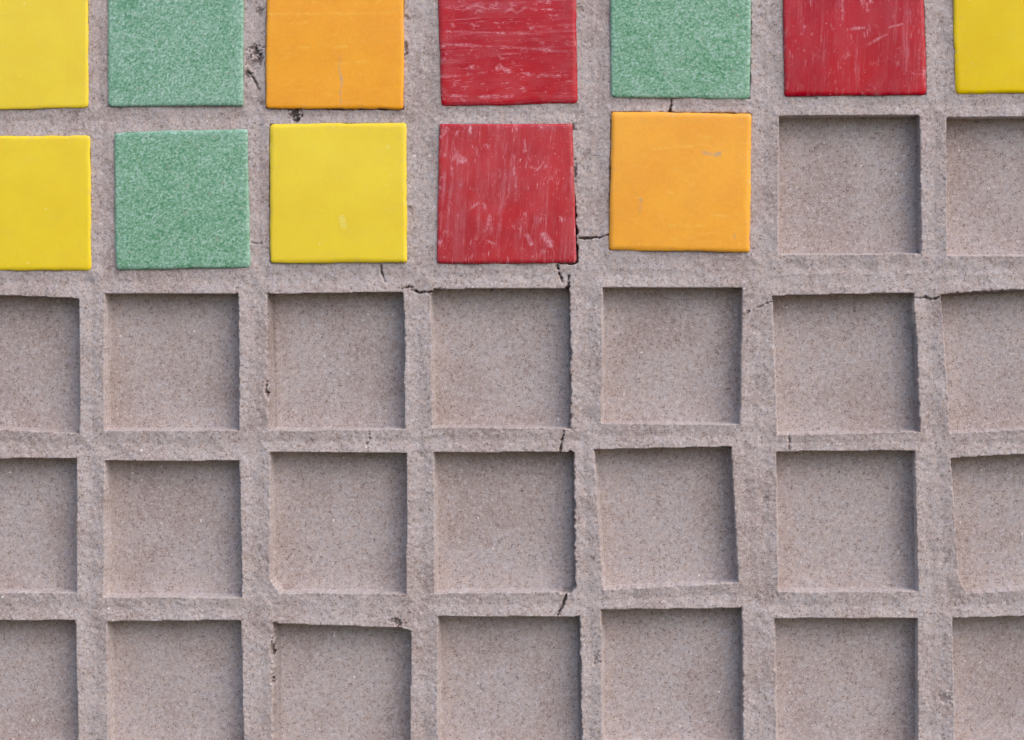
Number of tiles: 12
